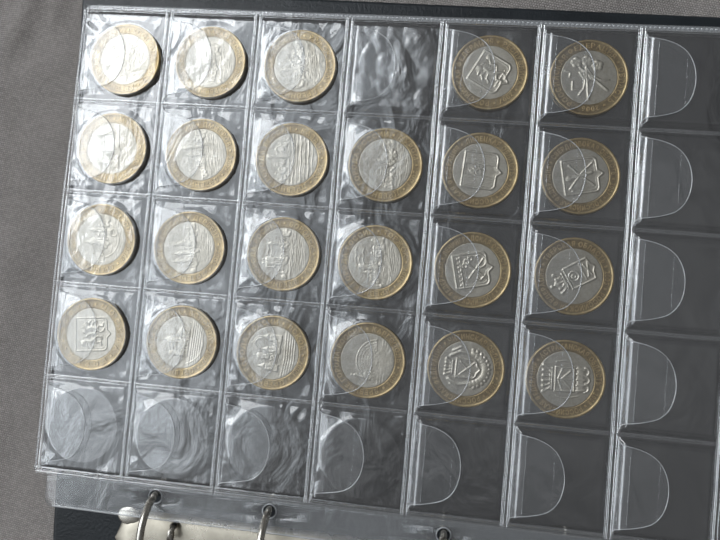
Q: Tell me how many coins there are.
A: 23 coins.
